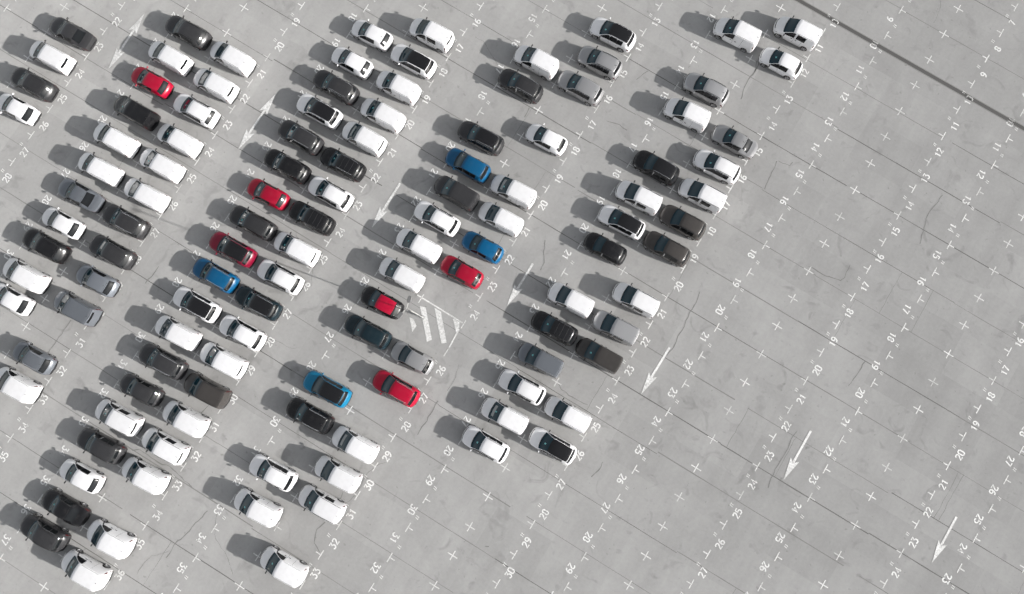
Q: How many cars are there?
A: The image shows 118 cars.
